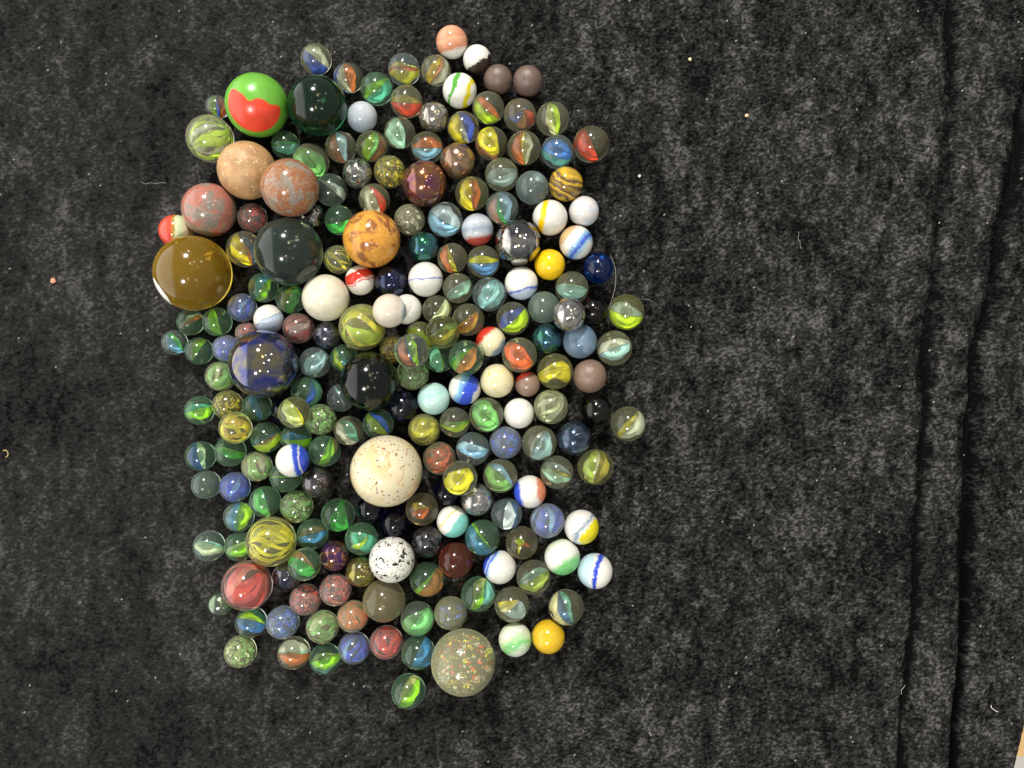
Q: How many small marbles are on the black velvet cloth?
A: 195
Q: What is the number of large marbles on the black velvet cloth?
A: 21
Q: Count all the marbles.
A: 216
